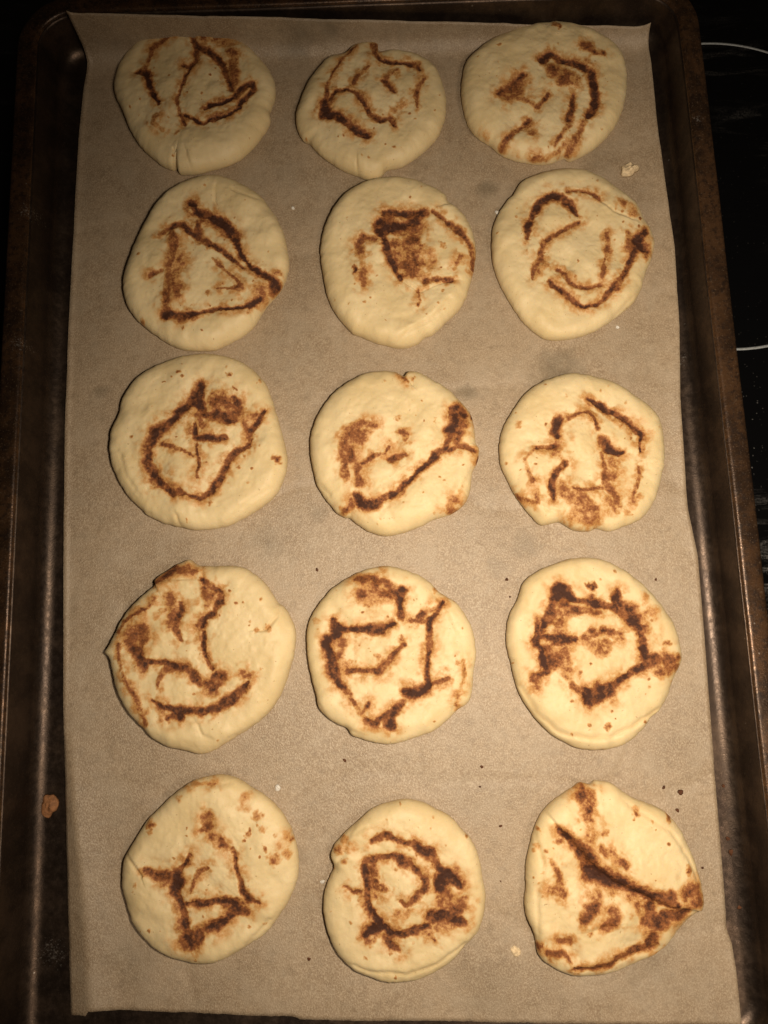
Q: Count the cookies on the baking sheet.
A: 15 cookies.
